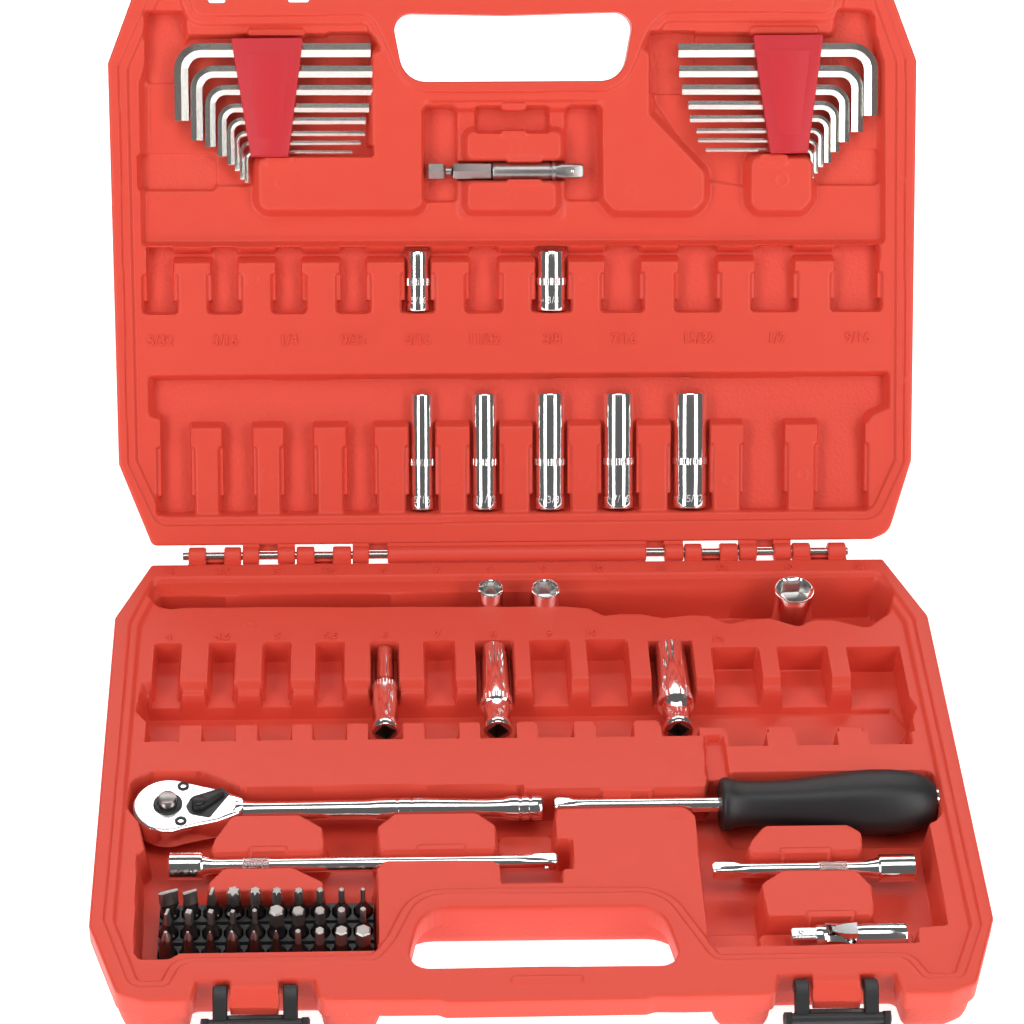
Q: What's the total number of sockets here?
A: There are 13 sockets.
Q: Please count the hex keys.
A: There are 16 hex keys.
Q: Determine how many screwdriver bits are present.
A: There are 30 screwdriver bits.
